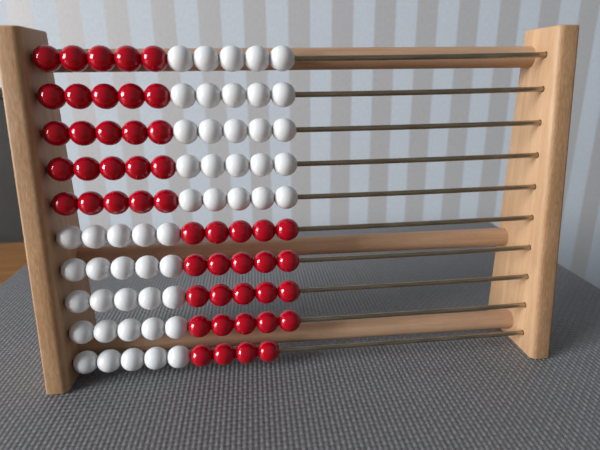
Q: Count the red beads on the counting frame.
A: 49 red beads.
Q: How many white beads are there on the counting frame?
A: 50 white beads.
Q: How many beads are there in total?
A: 99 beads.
